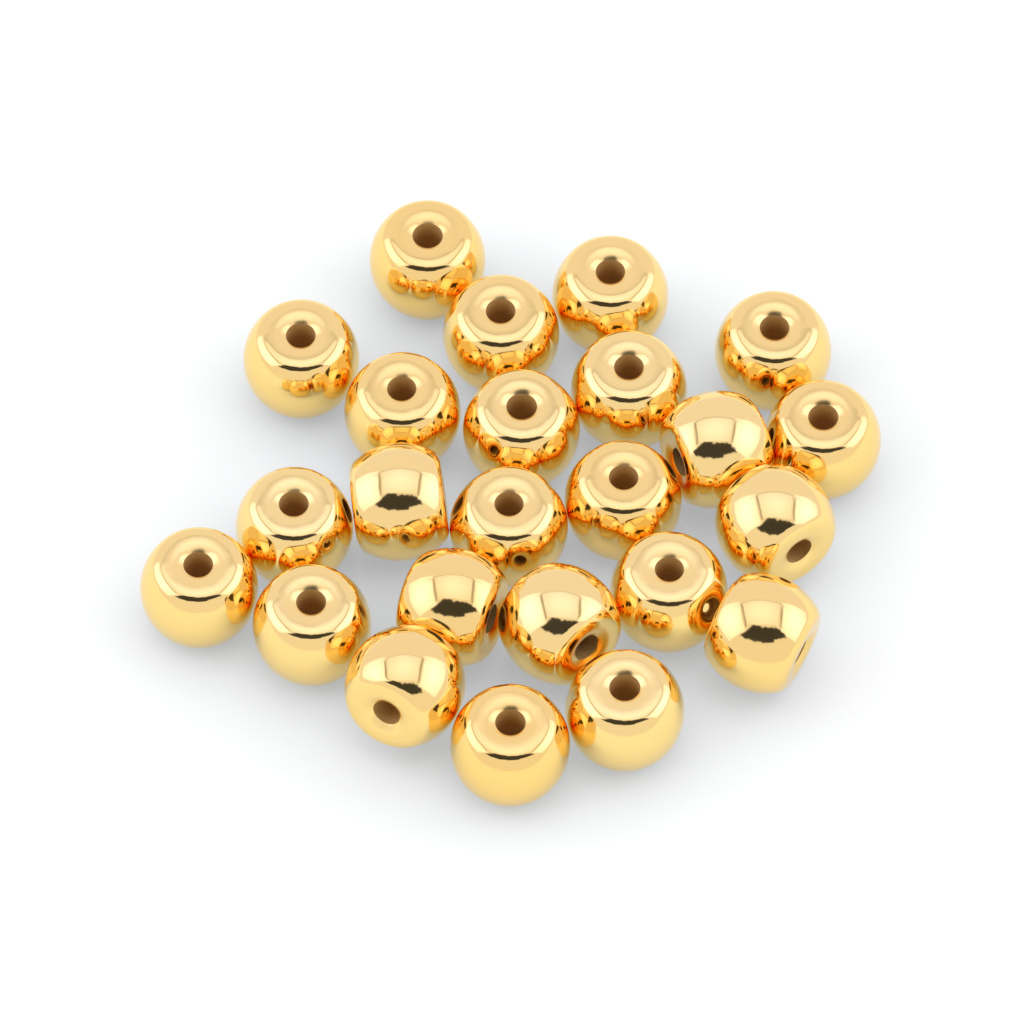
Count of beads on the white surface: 24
